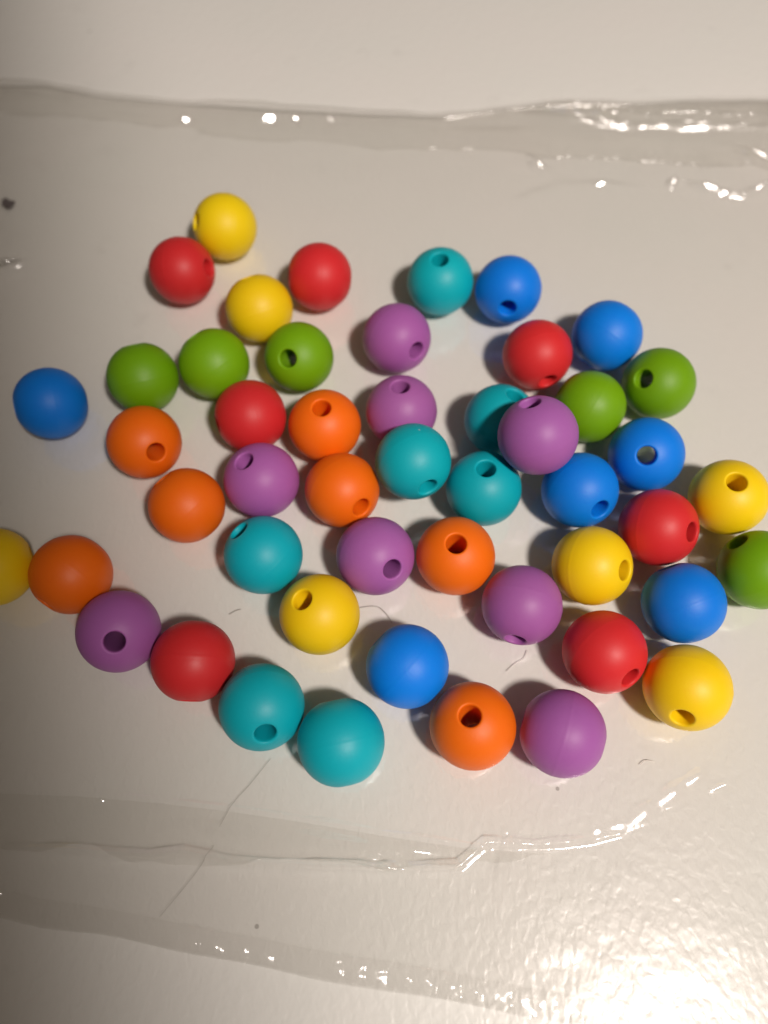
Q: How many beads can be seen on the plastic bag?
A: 49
